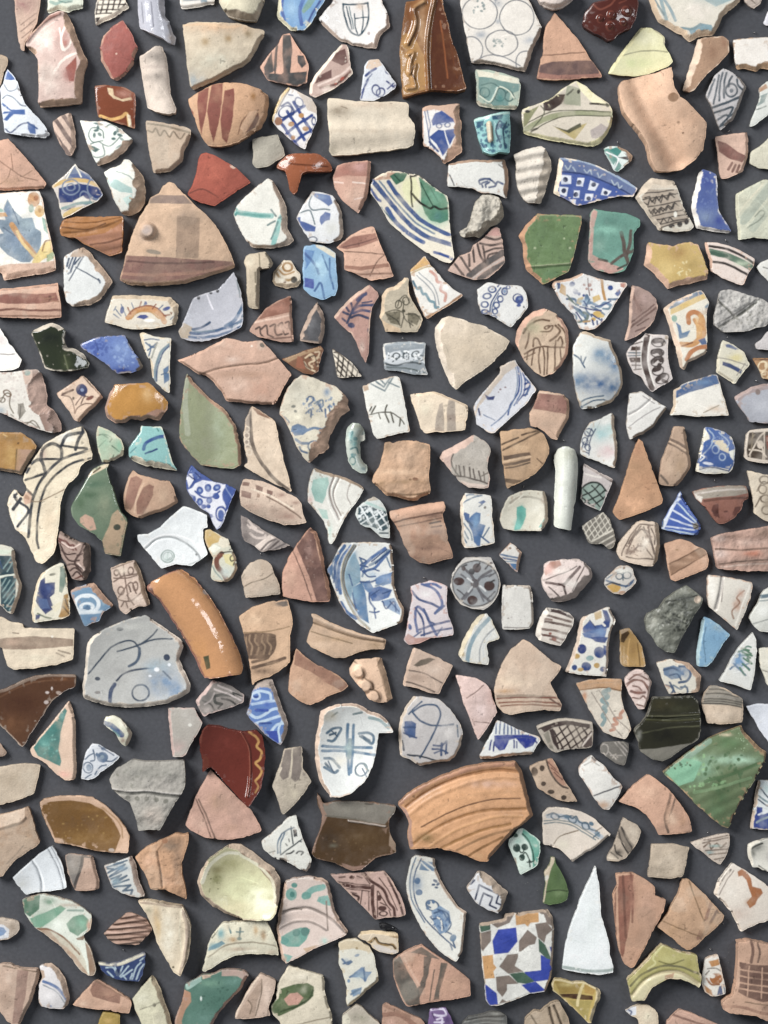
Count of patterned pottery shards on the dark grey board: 189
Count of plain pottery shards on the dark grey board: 80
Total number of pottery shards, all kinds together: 269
